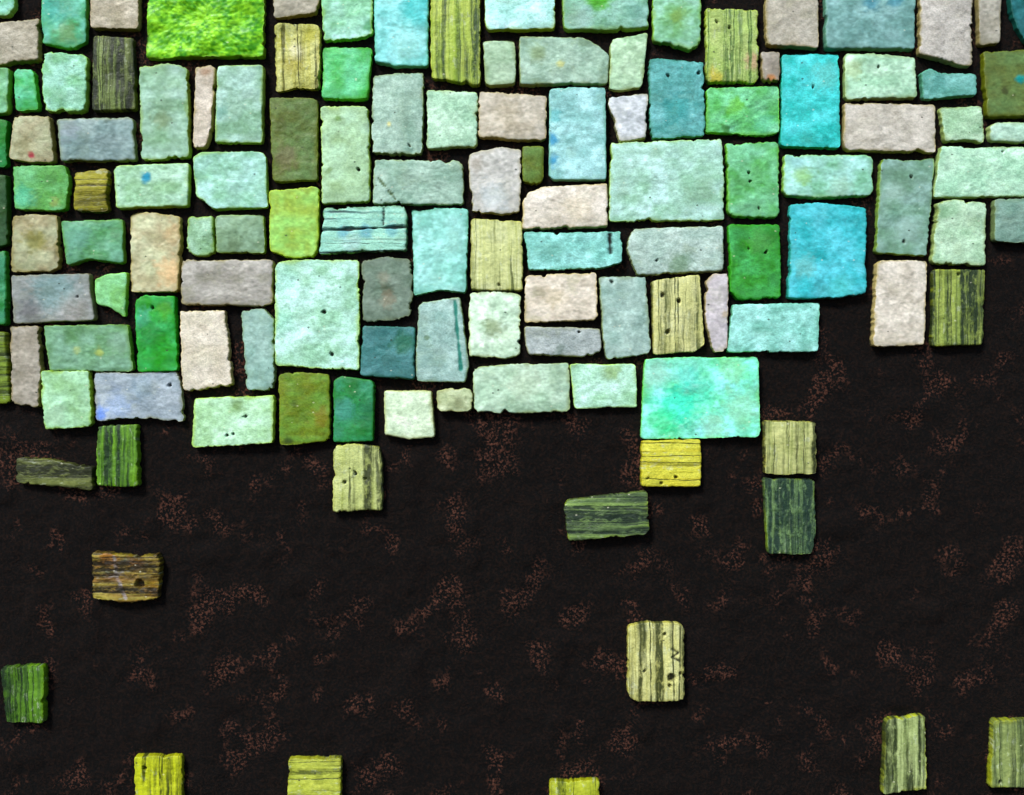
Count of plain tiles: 102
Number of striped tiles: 25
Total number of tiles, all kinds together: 127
